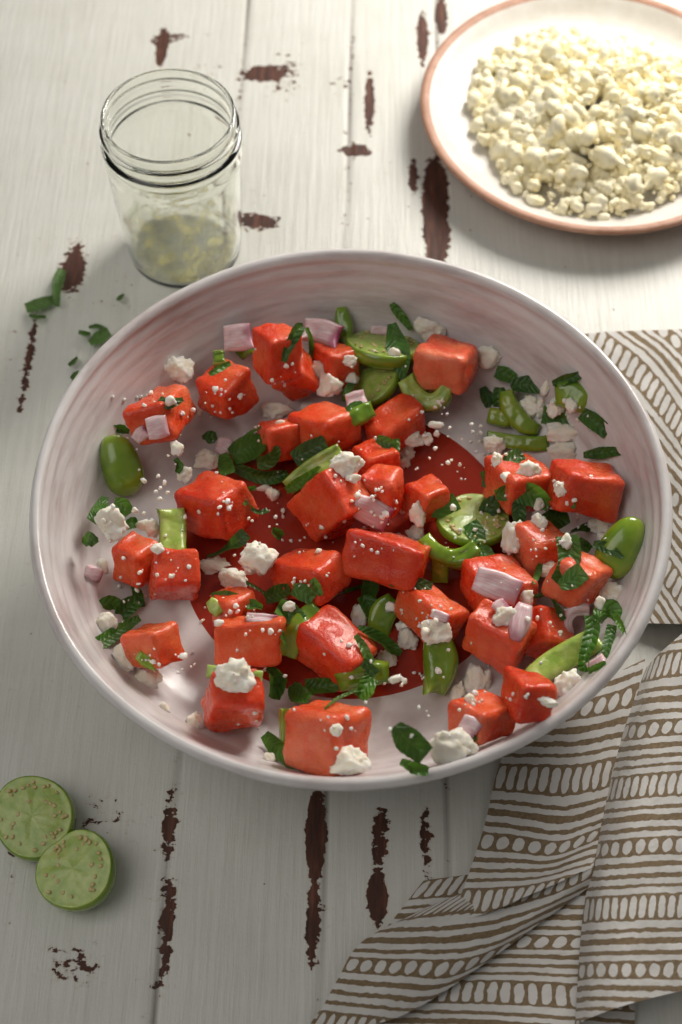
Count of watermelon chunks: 34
